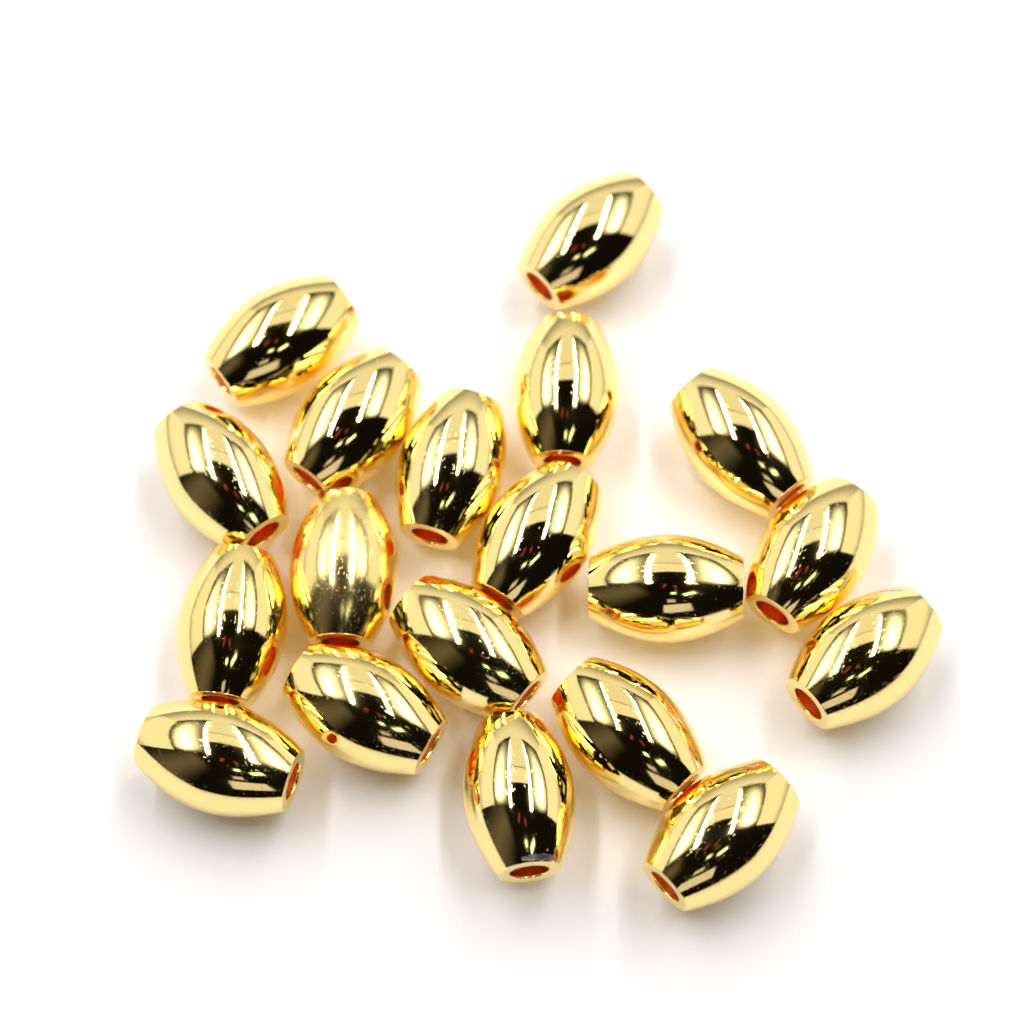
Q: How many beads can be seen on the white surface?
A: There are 19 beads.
